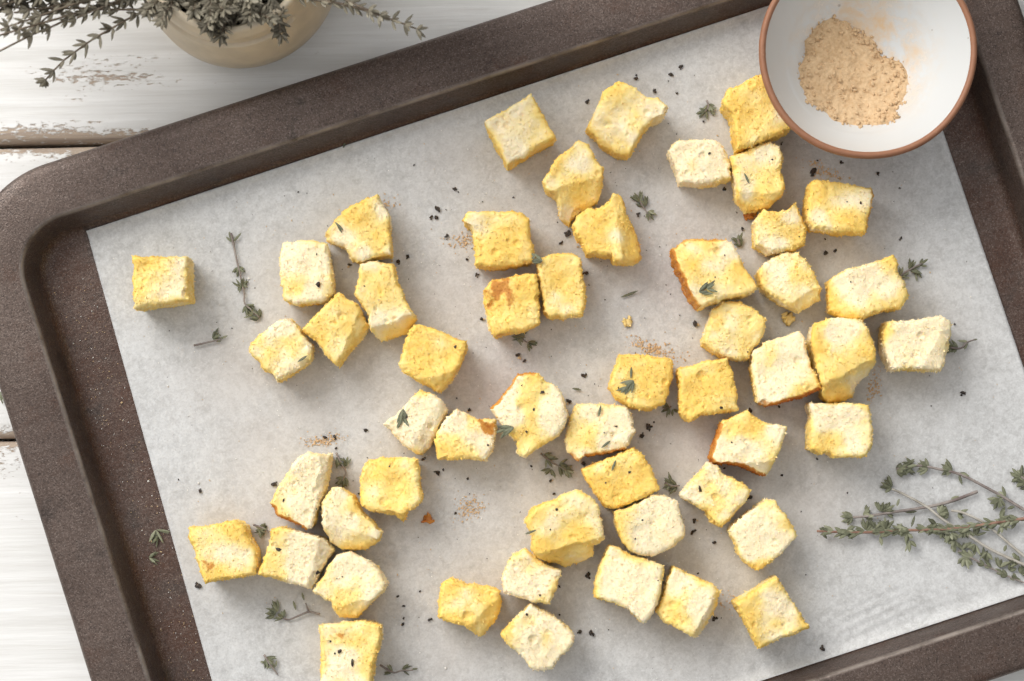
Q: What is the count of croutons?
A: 52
